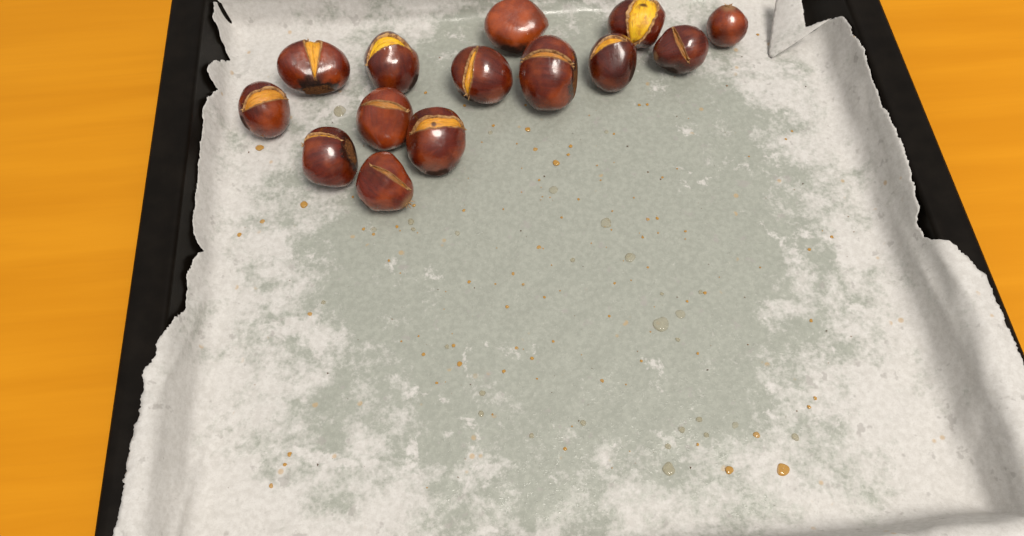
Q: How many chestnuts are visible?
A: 14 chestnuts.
